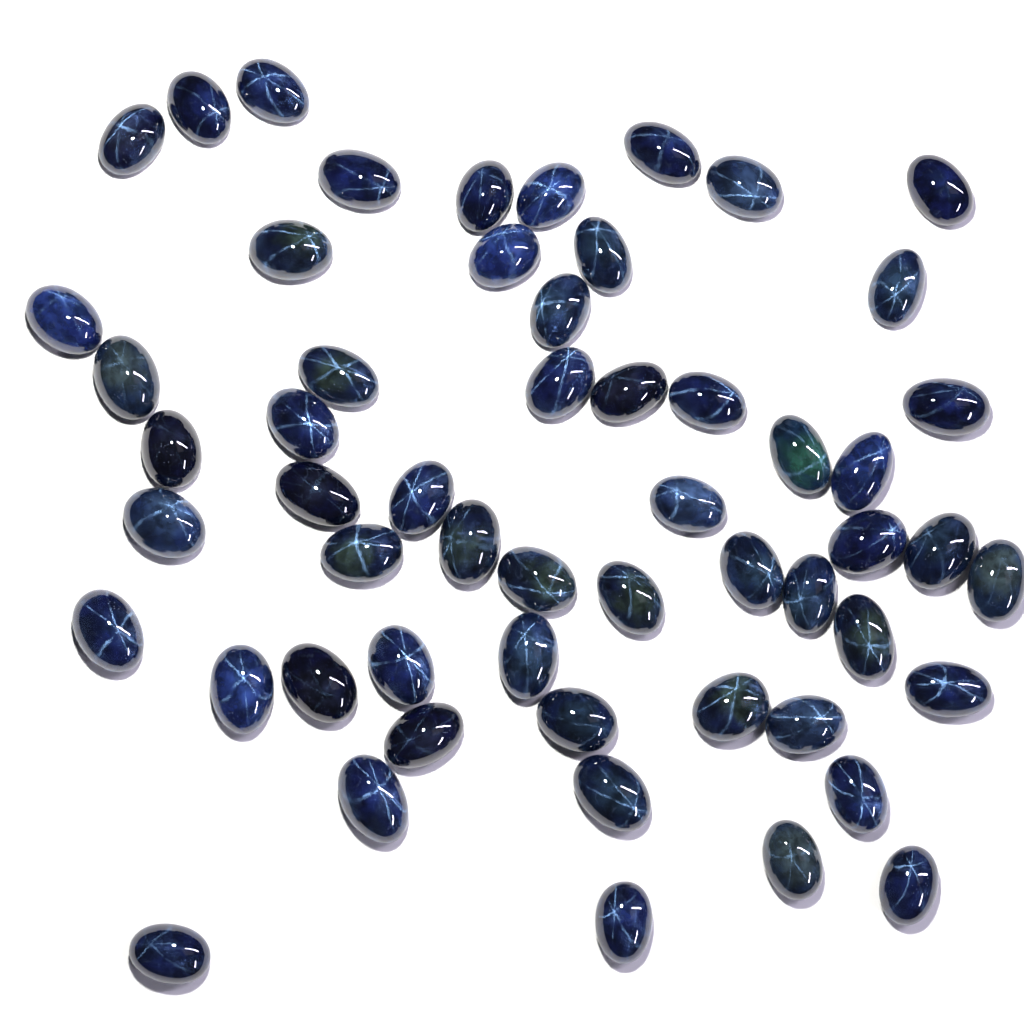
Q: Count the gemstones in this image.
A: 56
